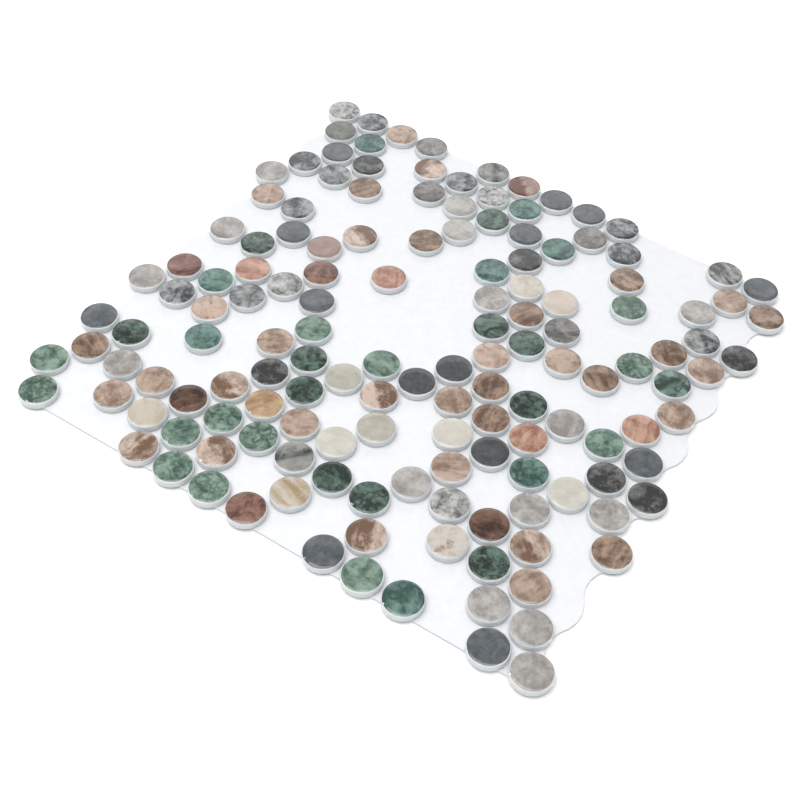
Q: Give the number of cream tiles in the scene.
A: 10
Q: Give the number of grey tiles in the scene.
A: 57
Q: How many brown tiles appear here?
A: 46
